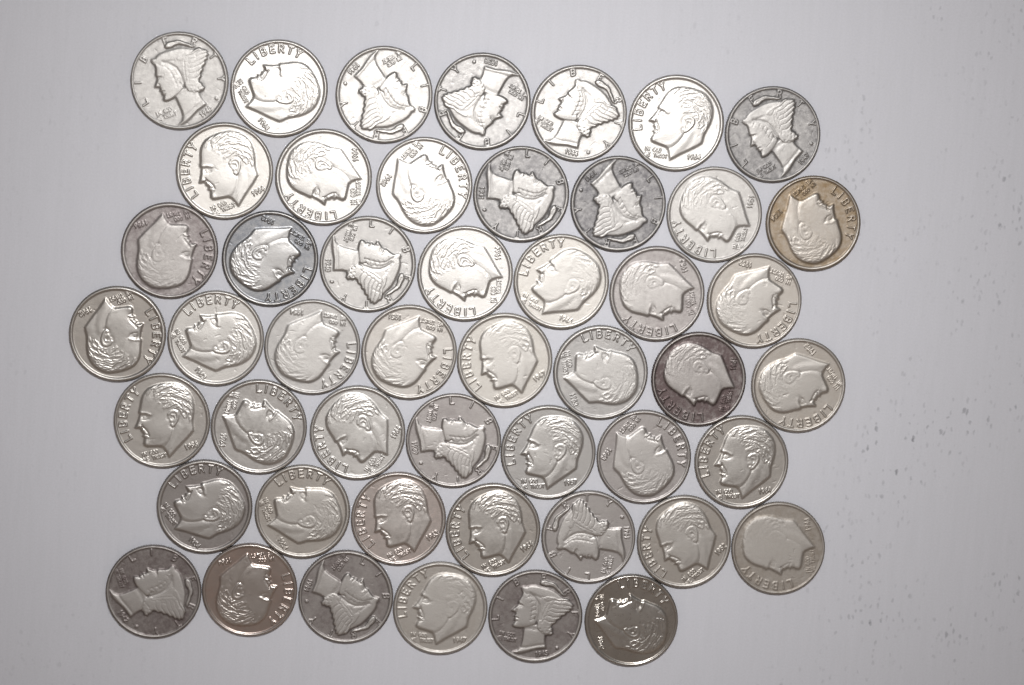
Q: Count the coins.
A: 49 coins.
